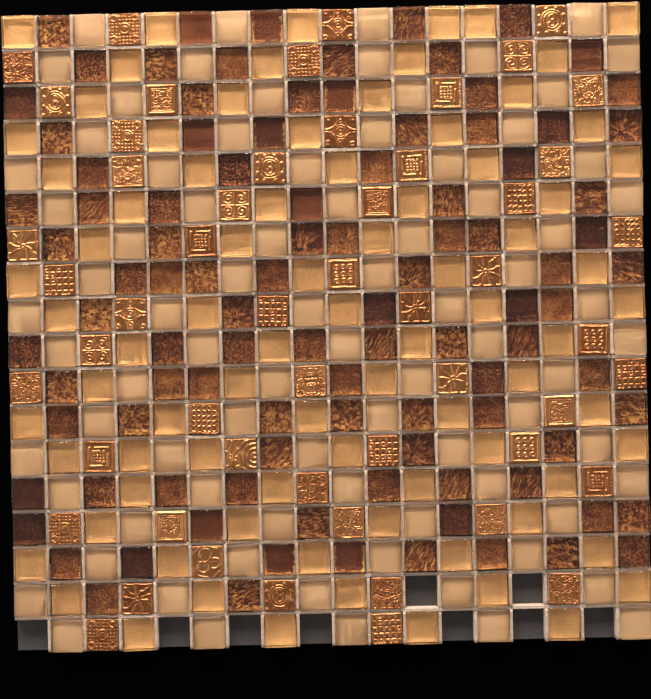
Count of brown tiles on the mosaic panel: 99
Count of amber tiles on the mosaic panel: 82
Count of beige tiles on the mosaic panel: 81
